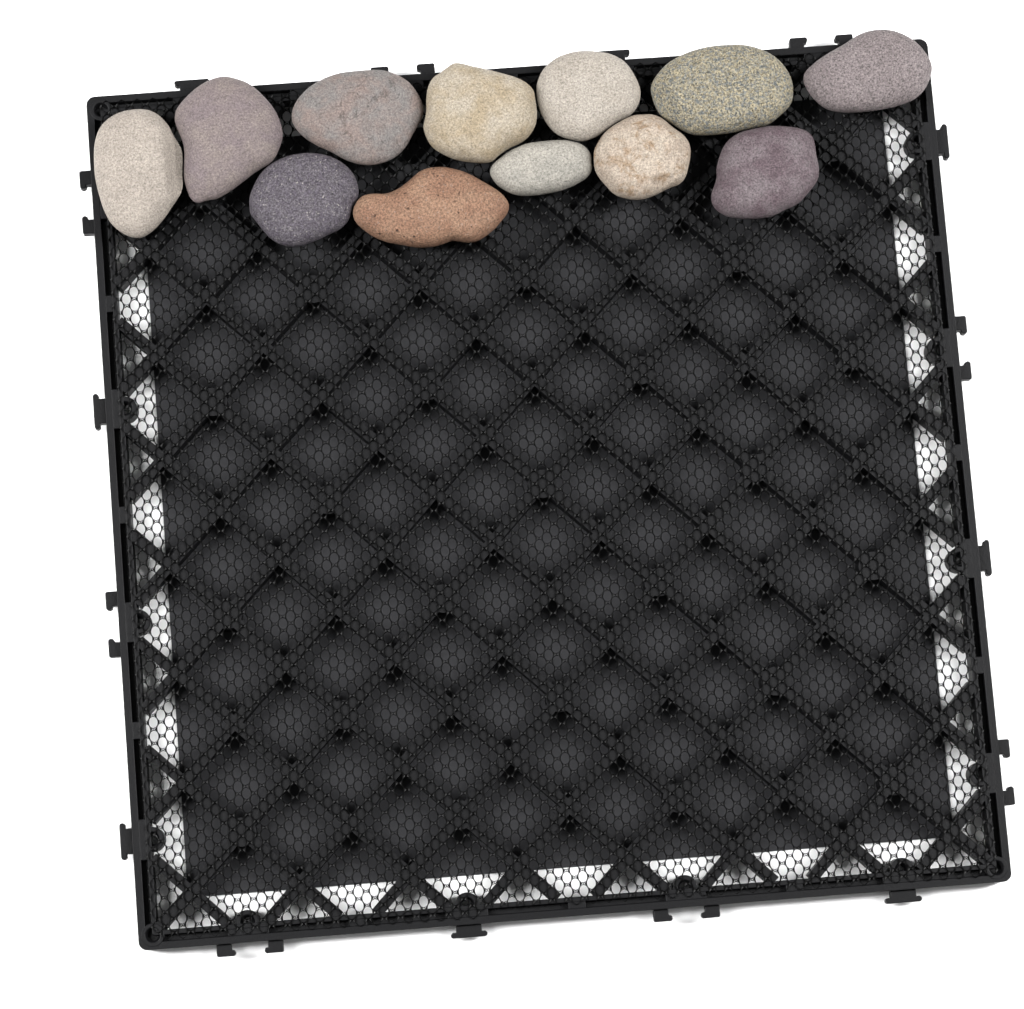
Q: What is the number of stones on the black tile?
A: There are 12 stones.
